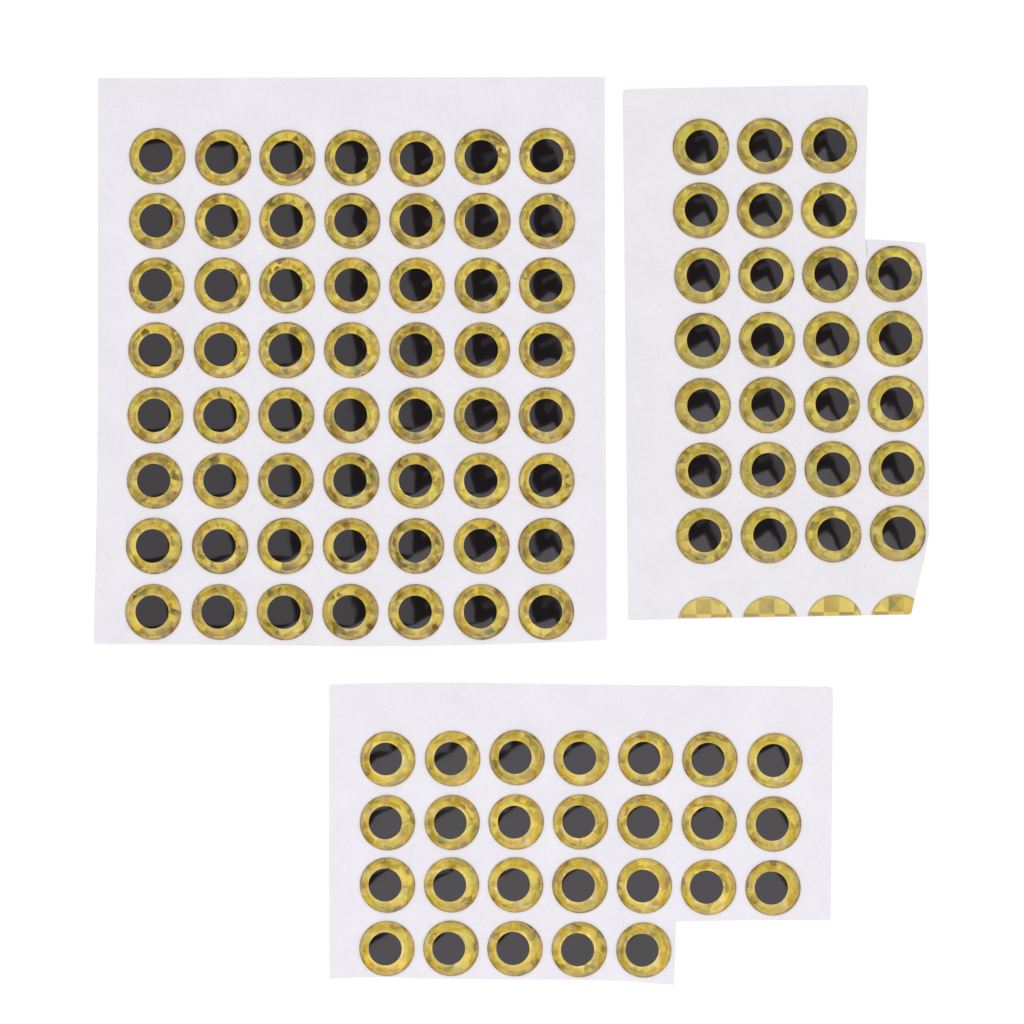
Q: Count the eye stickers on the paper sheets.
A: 108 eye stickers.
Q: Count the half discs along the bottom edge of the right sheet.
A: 4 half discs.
